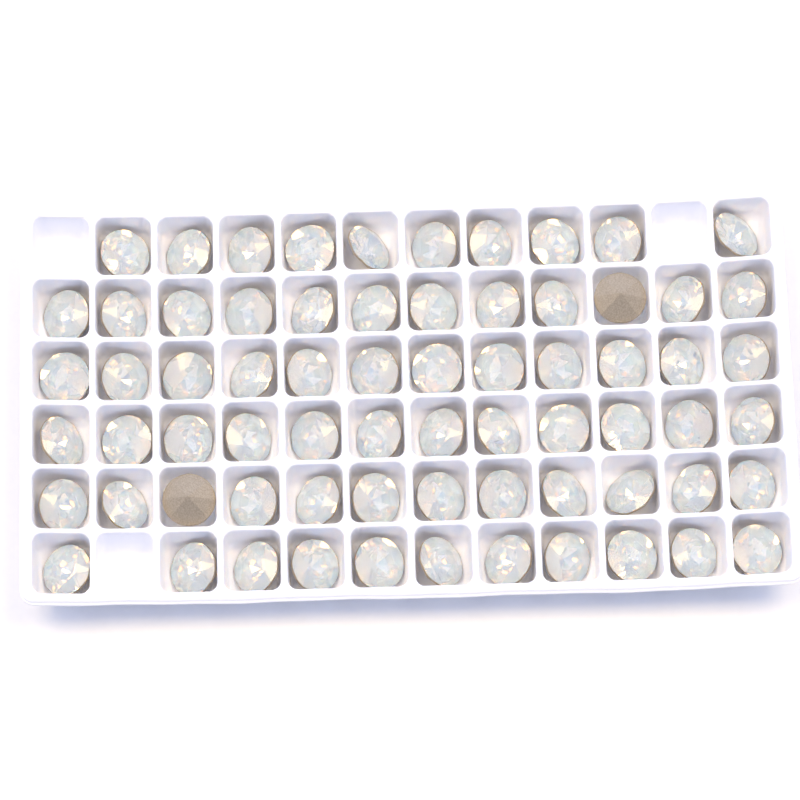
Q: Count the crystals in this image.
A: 69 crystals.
